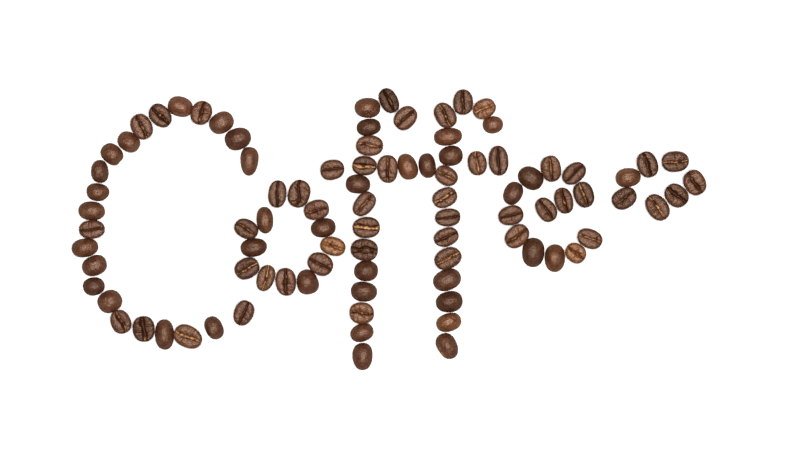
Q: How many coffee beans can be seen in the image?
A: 92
